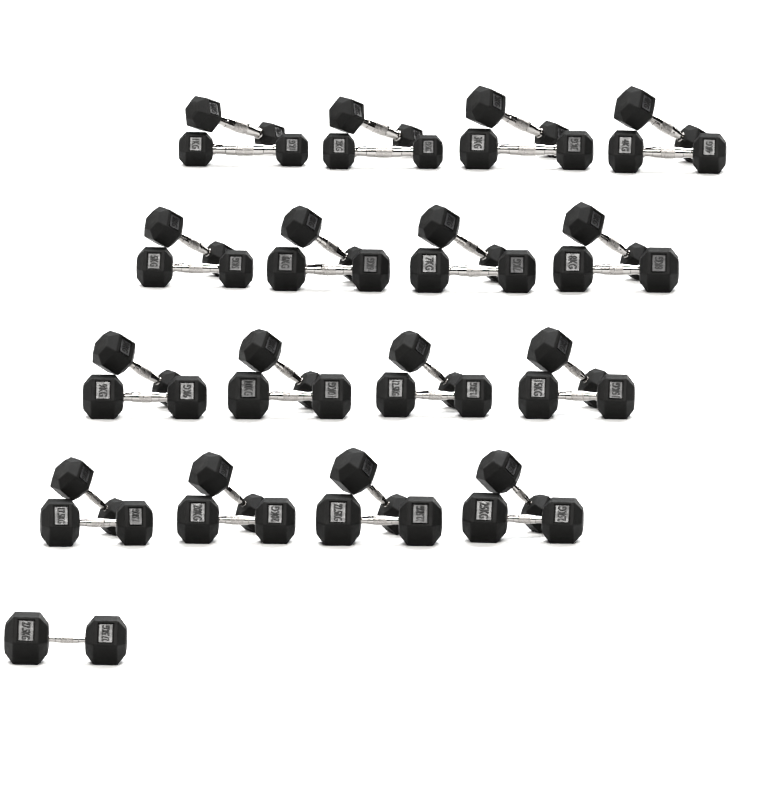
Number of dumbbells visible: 33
